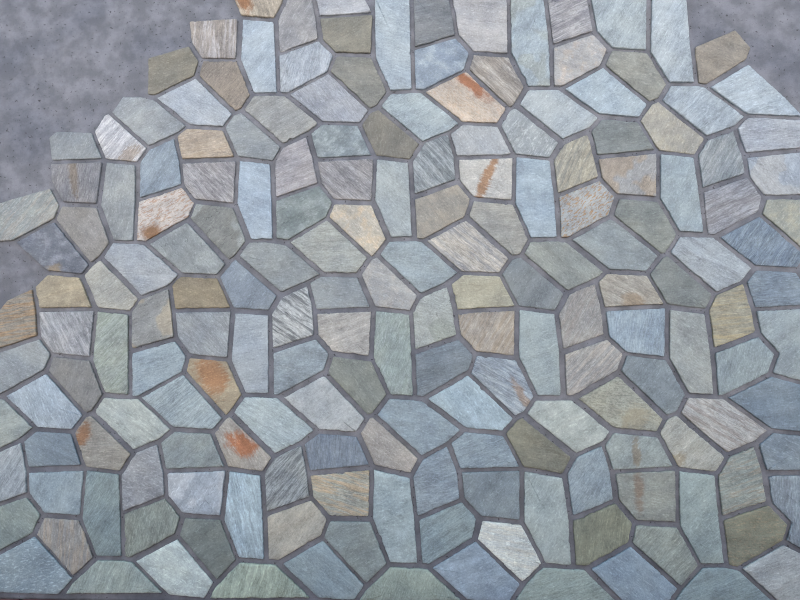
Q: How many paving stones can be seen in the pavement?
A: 183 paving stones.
